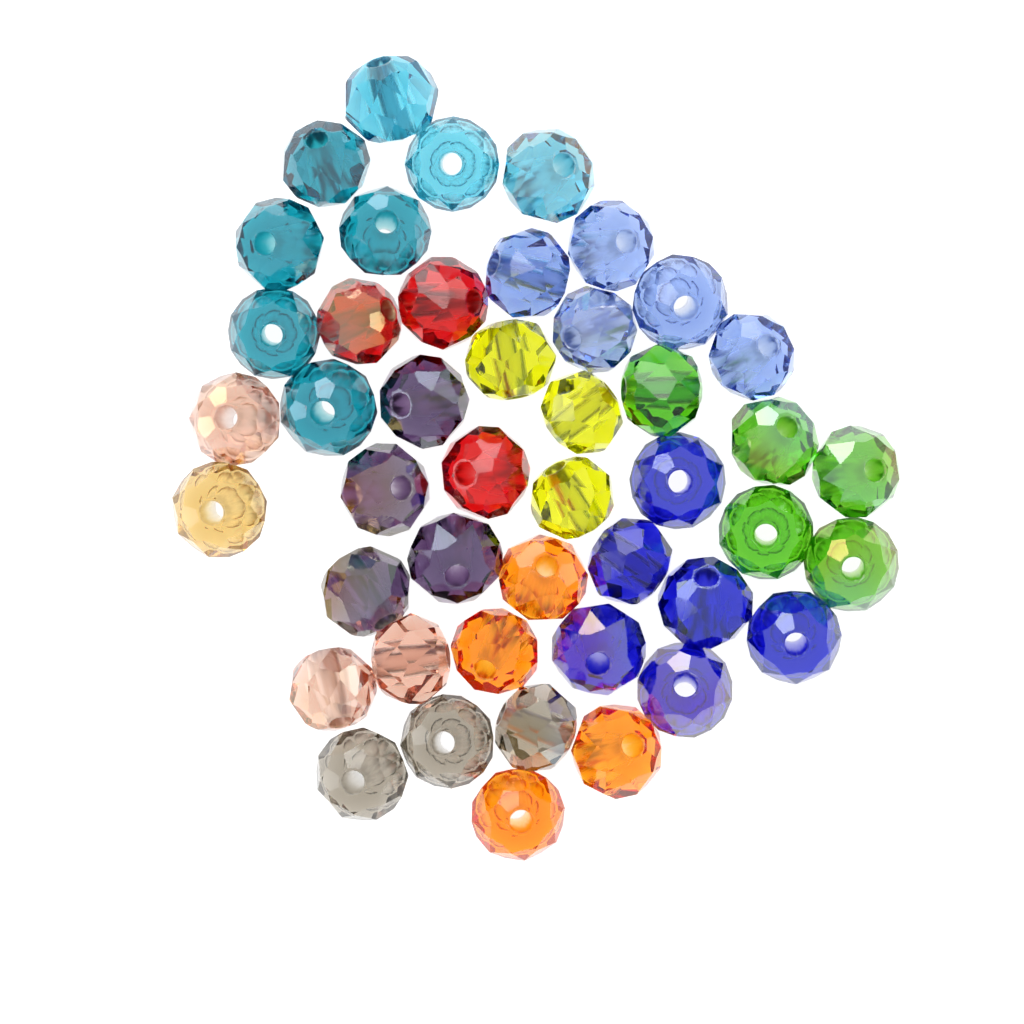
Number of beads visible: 45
